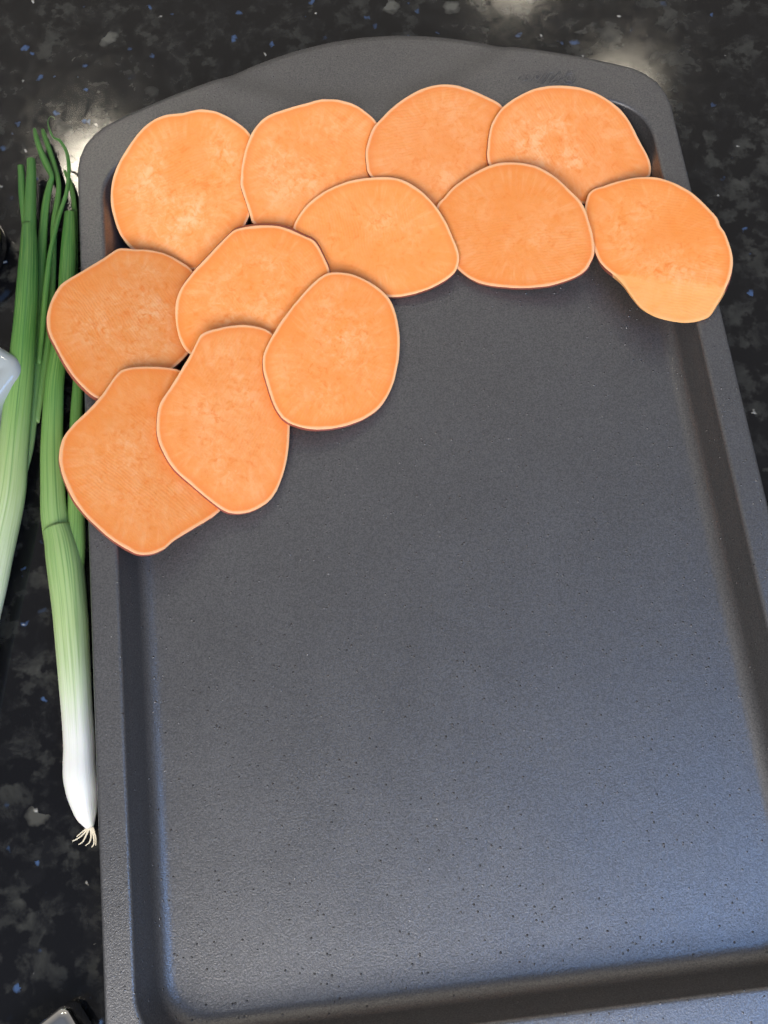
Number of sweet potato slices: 12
